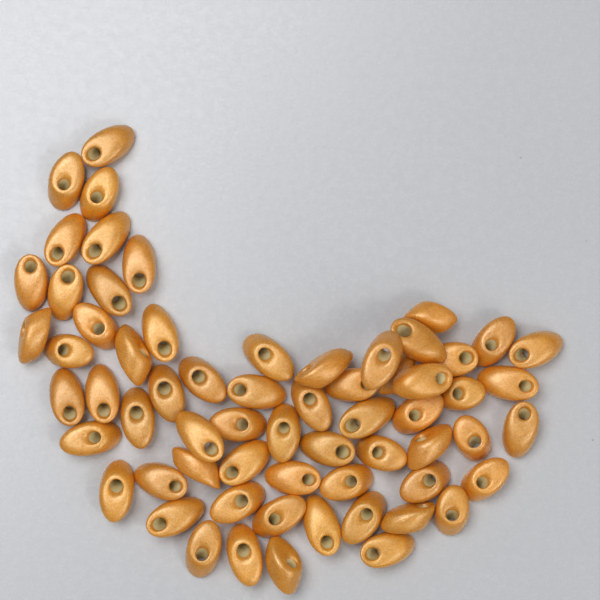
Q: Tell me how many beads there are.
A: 64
